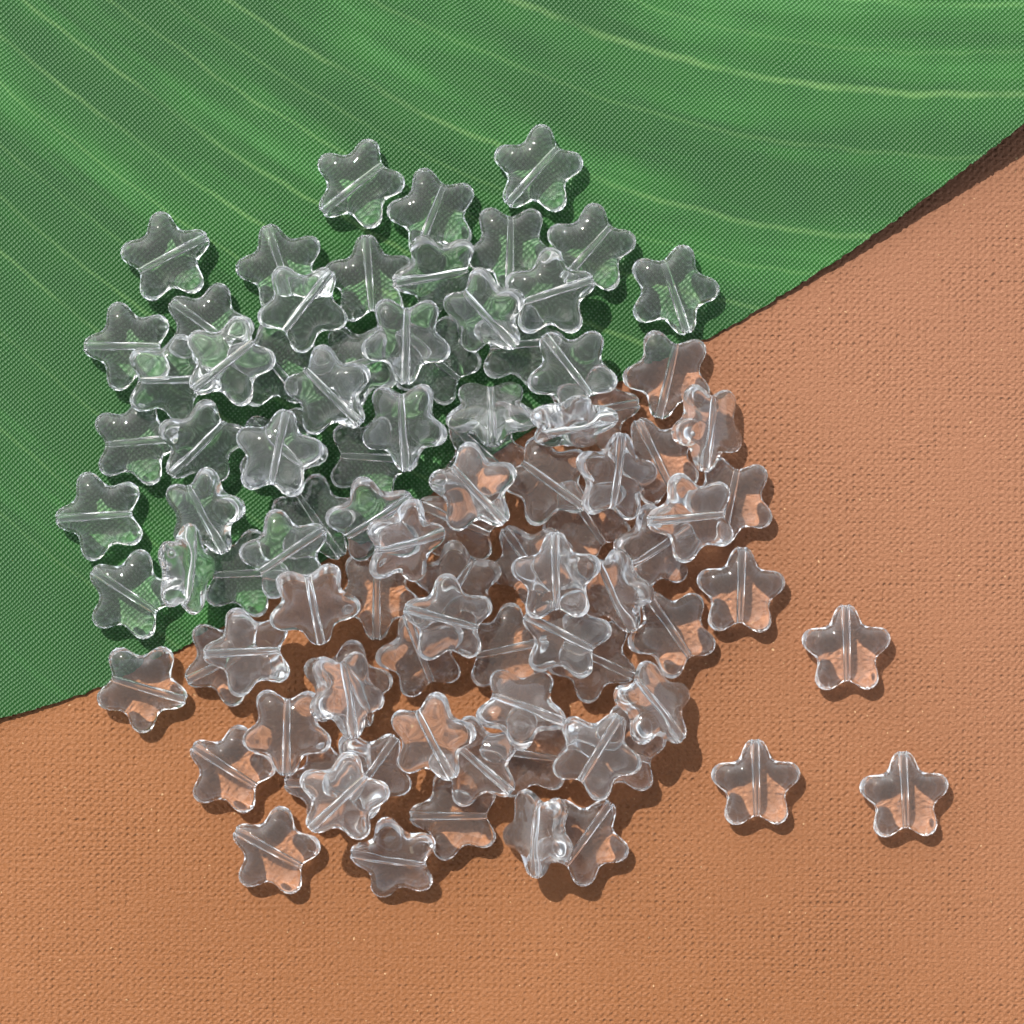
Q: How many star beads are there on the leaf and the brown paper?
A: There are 92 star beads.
